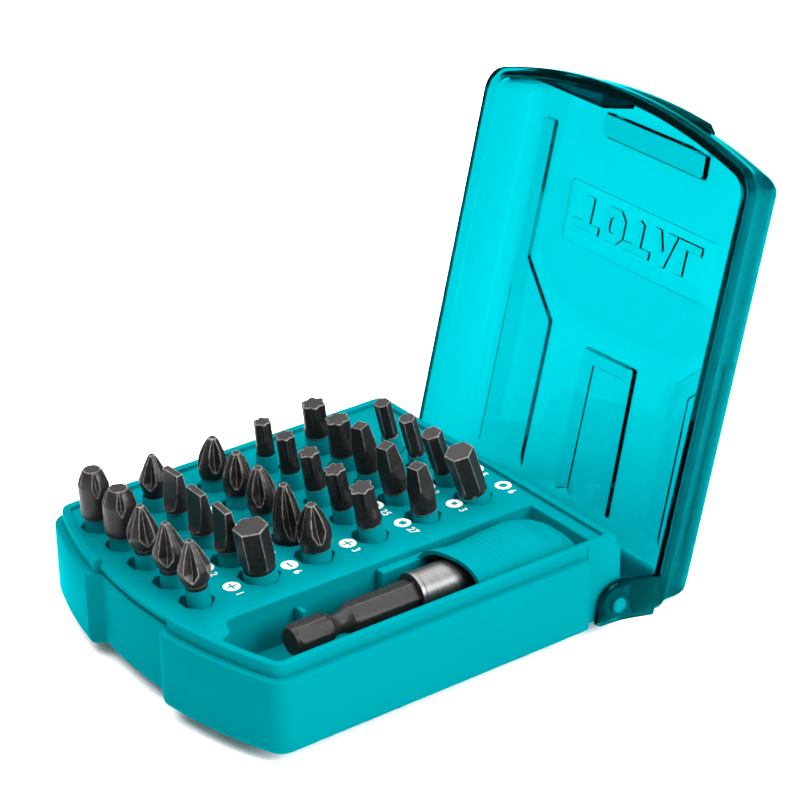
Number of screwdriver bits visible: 29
